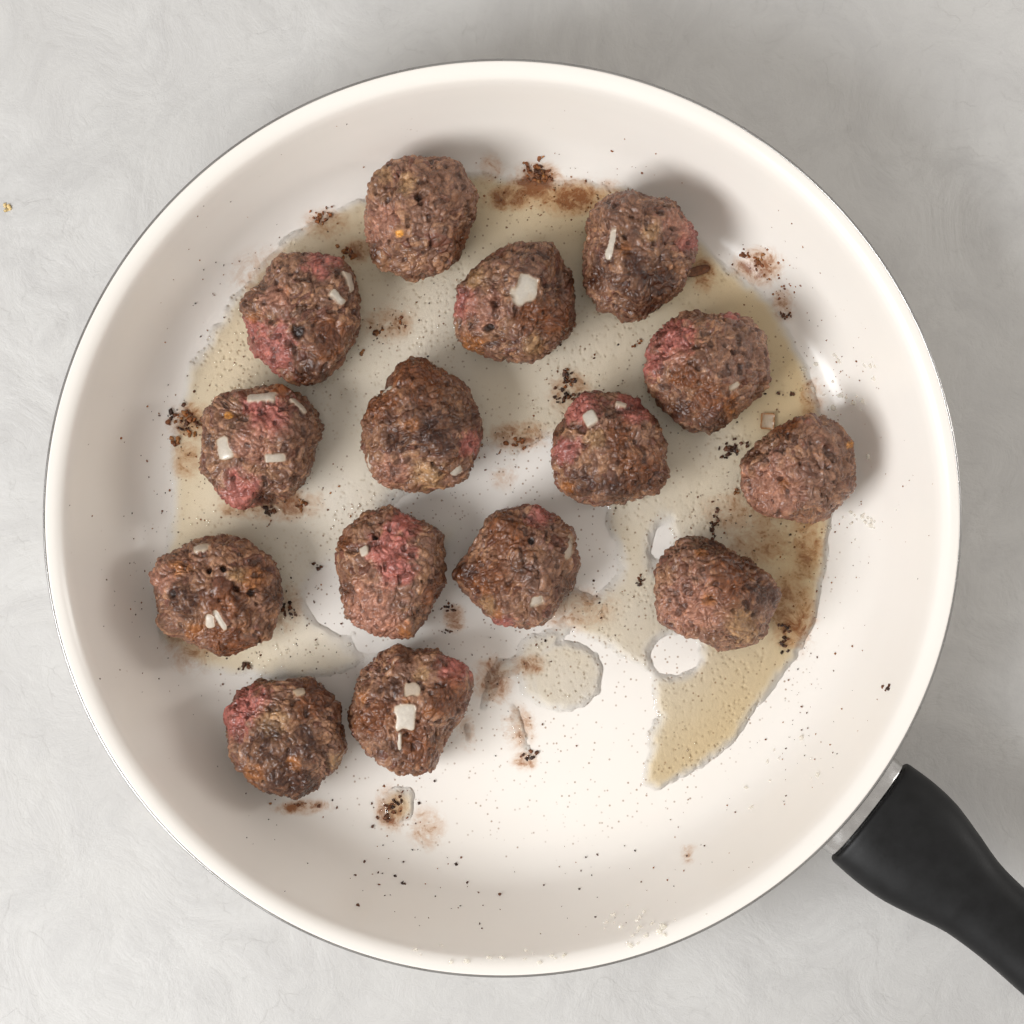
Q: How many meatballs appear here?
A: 15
